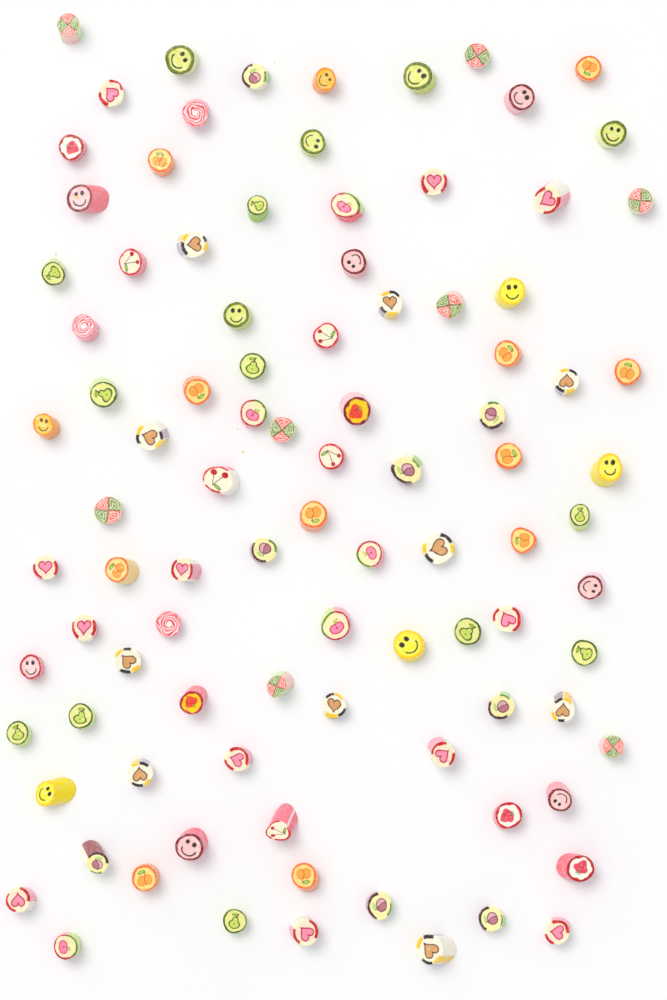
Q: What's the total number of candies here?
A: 95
